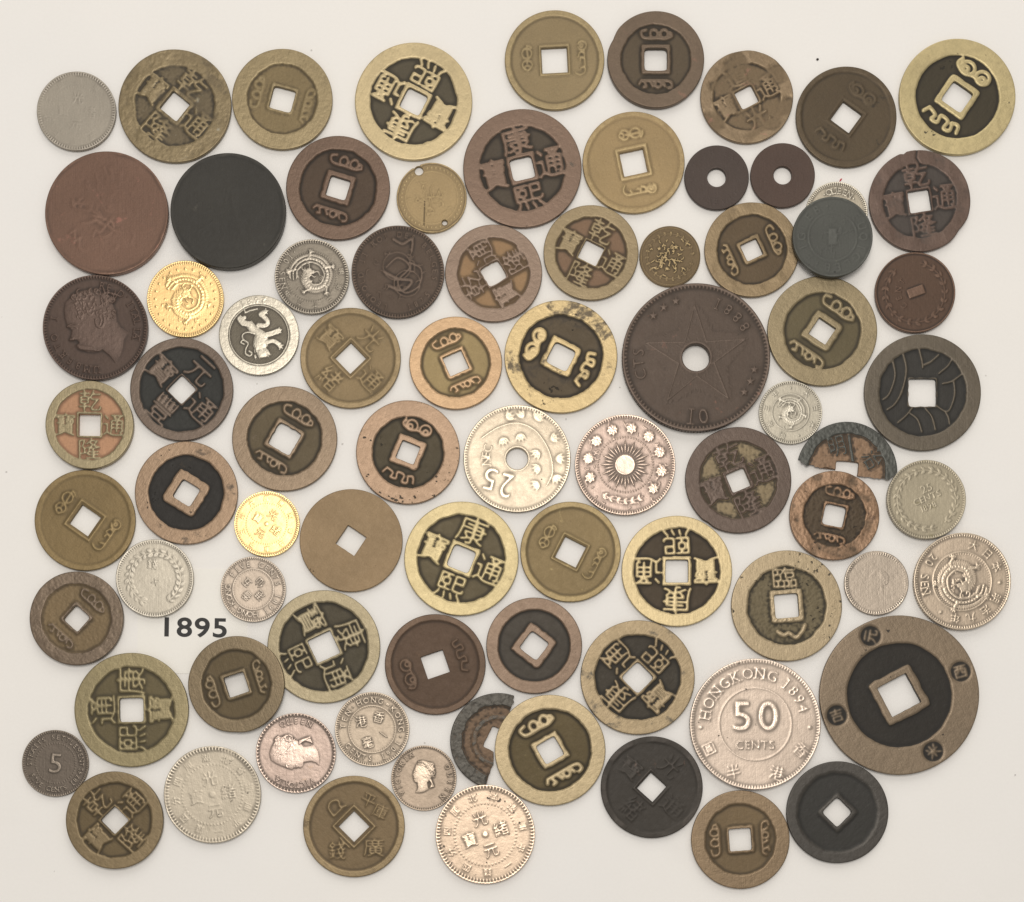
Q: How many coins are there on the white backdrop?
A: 81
